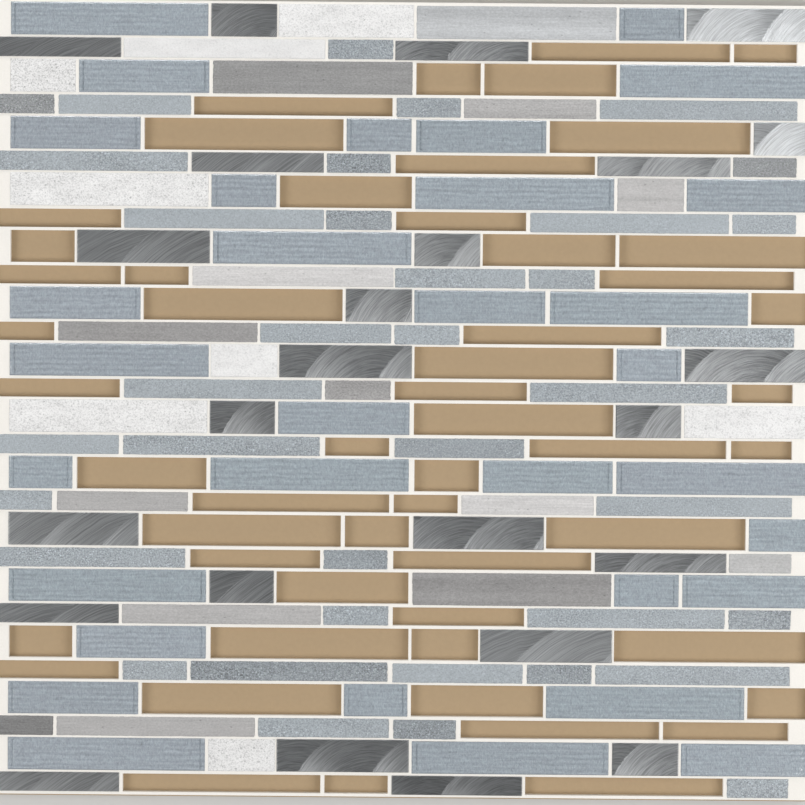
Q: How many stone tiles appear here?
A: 22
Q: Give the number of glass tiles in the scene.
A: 69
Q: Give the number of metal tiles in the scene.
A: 24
